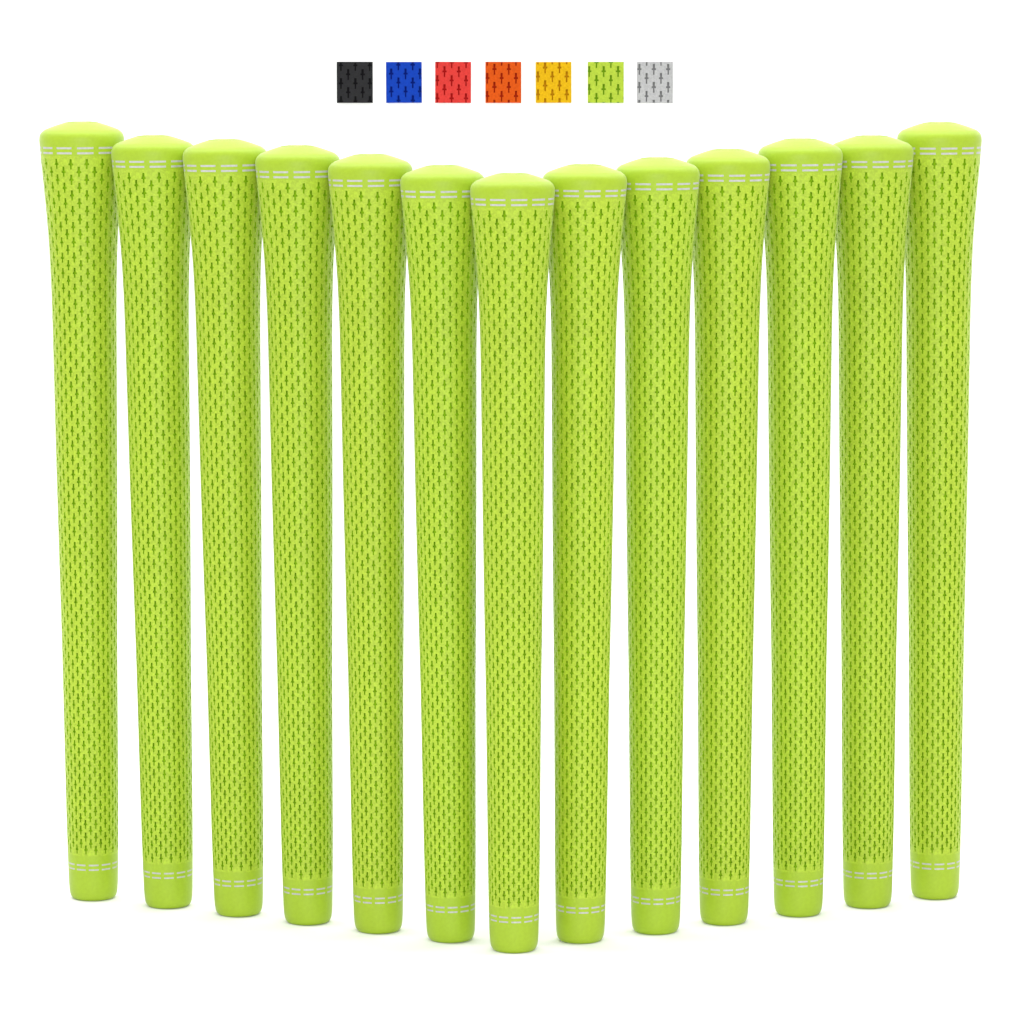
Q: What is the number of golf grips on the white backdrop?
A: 13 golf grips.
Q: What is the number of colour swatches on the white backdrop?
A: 7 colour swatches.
